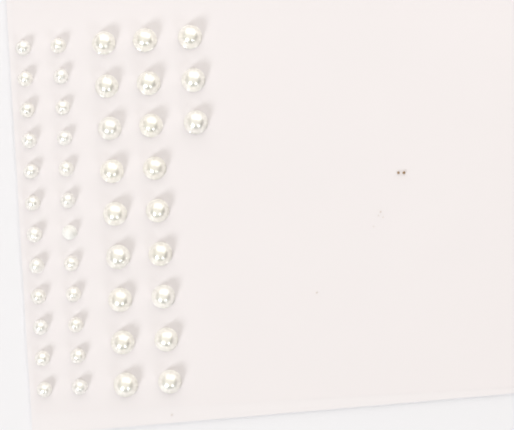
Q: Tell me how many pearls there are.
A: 45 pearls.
